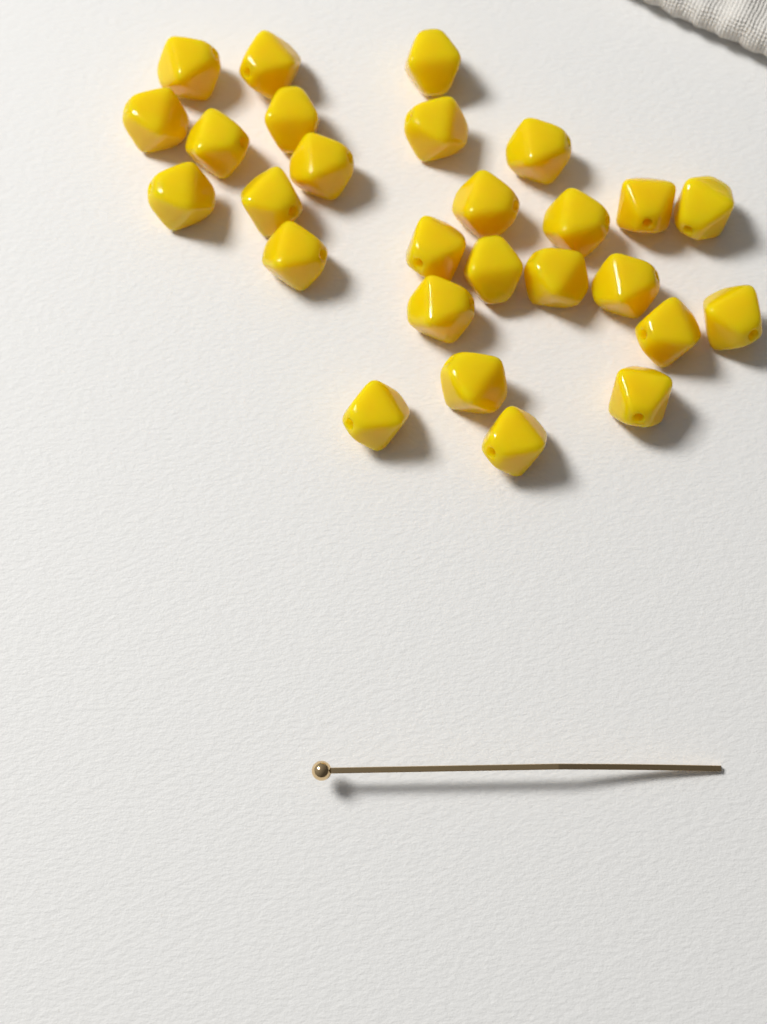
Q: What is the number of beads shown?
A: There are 27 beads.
